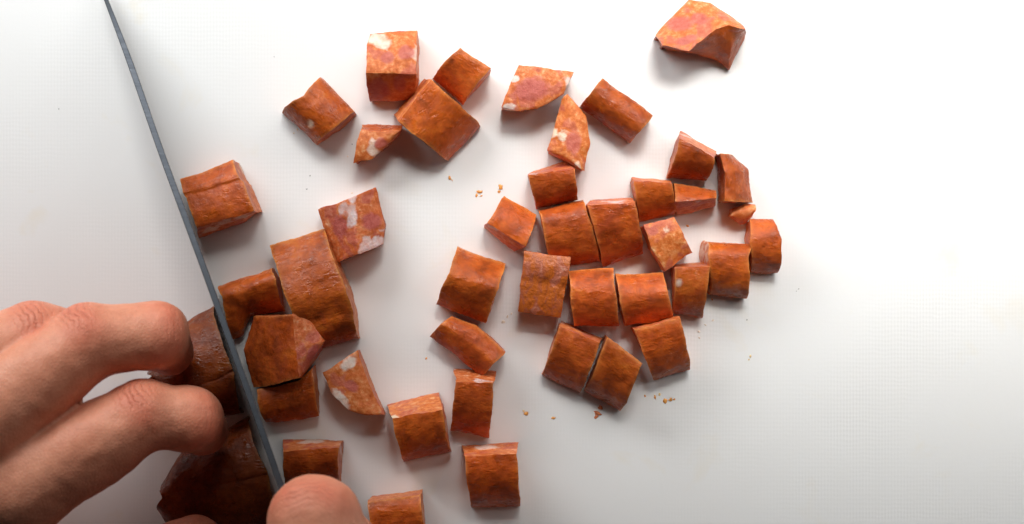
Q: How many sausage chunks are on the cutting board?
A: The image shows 42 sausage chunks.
